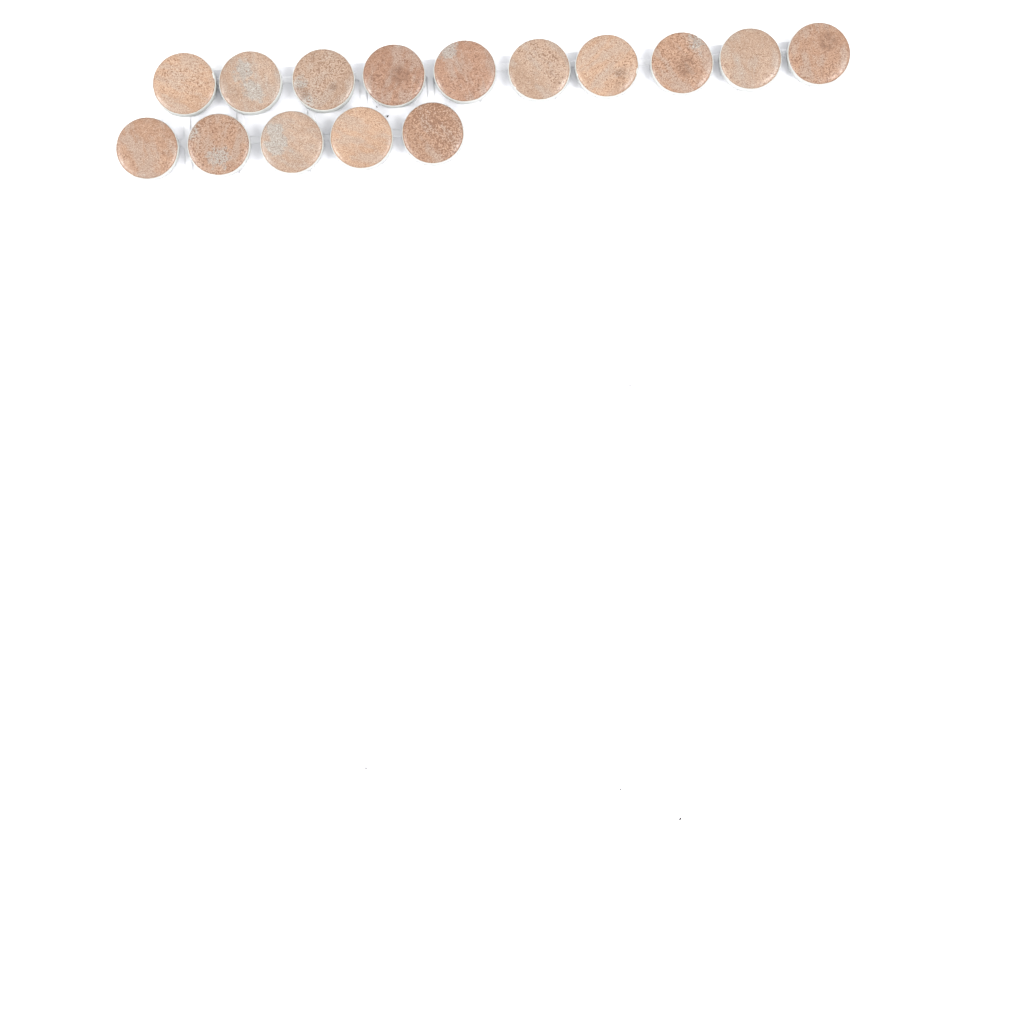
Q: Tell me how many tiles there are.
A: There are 15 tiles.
